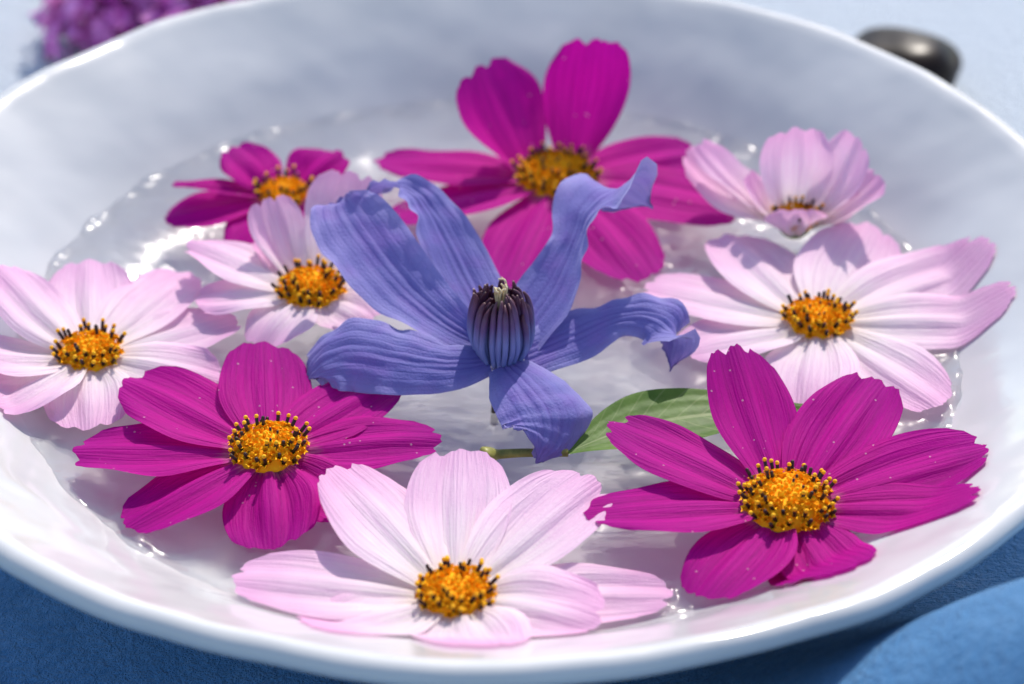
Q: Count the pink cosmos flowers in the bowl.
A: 5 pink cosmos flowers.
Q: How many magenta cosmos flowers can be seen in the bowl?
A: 4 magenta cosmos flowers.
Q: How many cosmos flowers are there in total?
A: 9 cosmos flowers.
